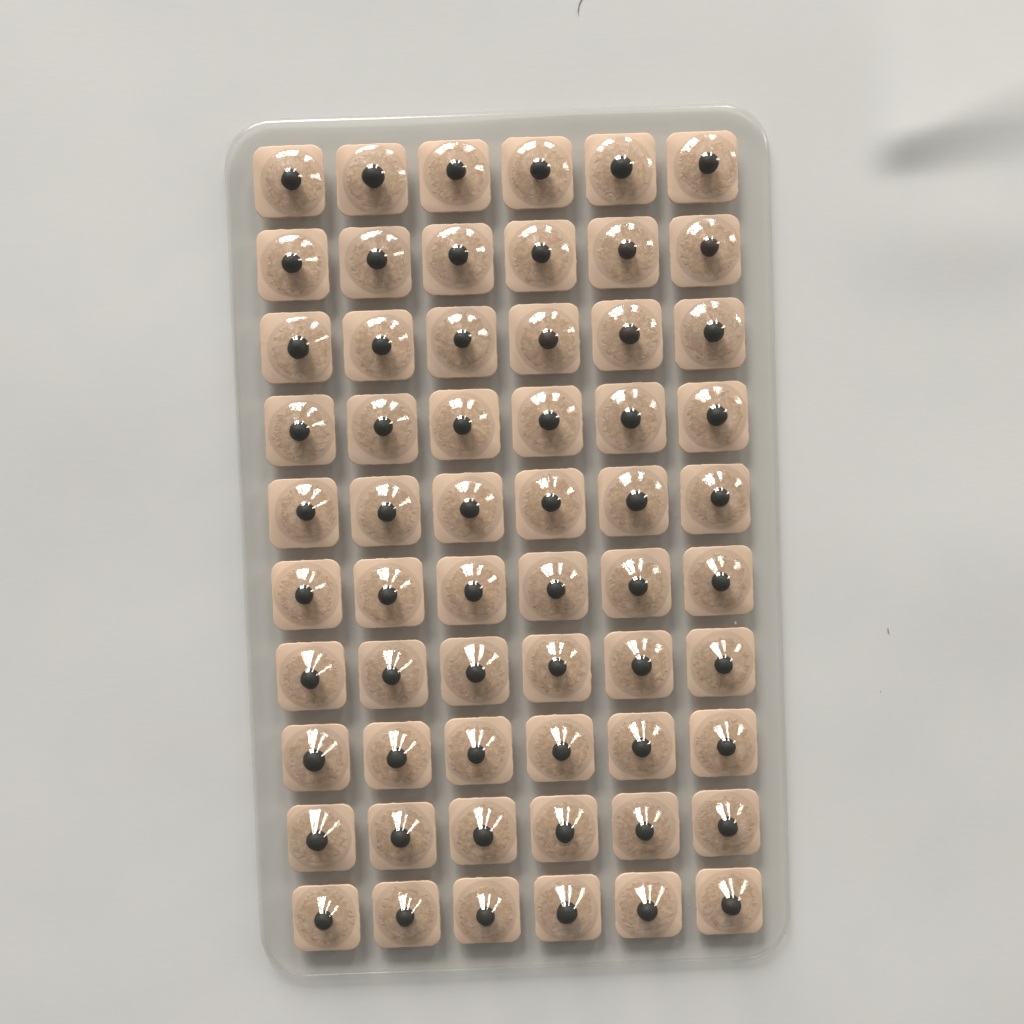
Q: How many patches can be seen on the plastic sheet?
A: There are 60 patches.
